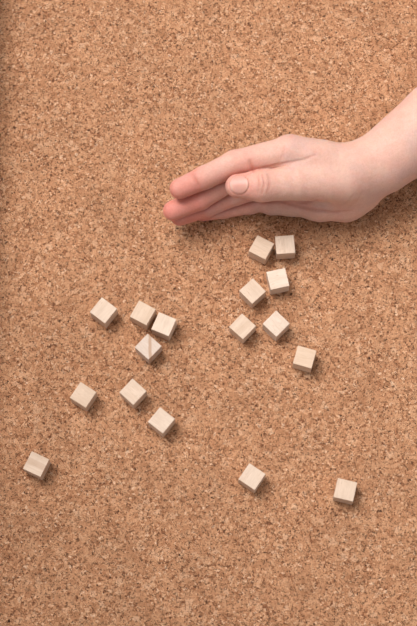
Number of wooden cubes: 17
